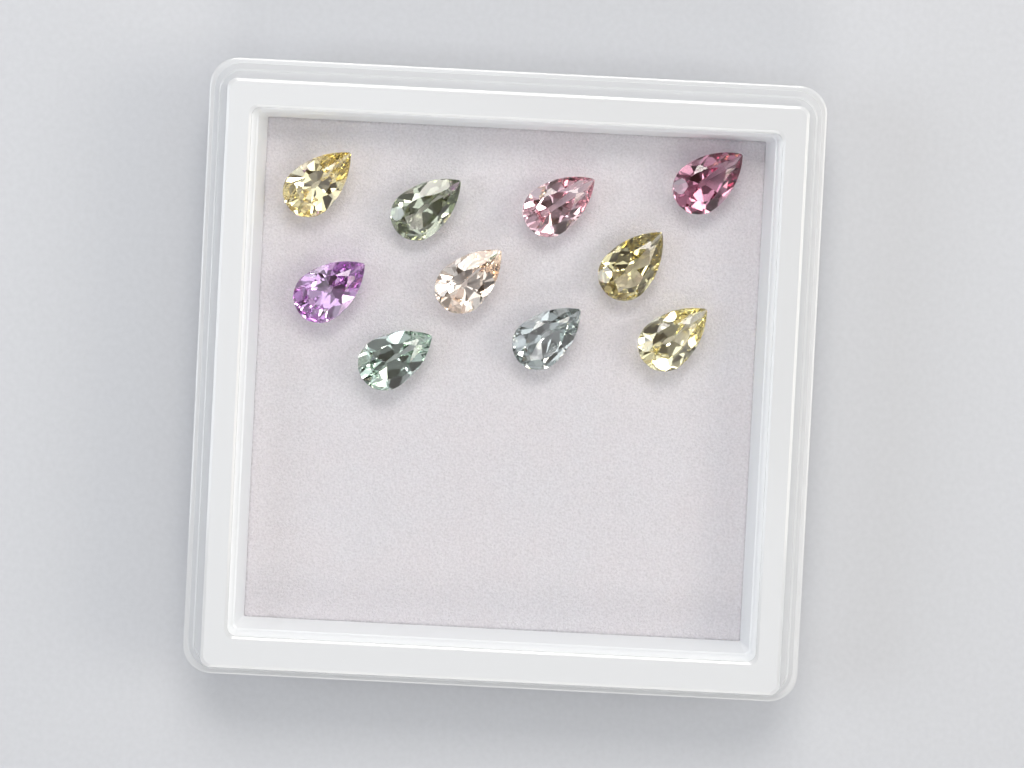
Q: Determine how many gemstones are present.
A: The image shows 10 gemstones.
